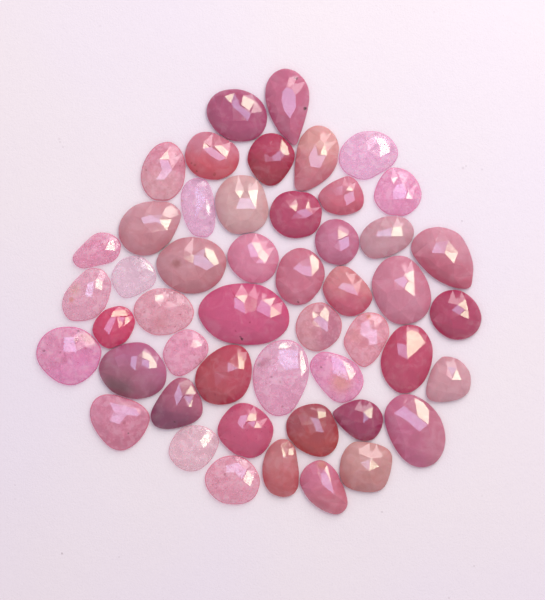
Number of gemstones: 49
